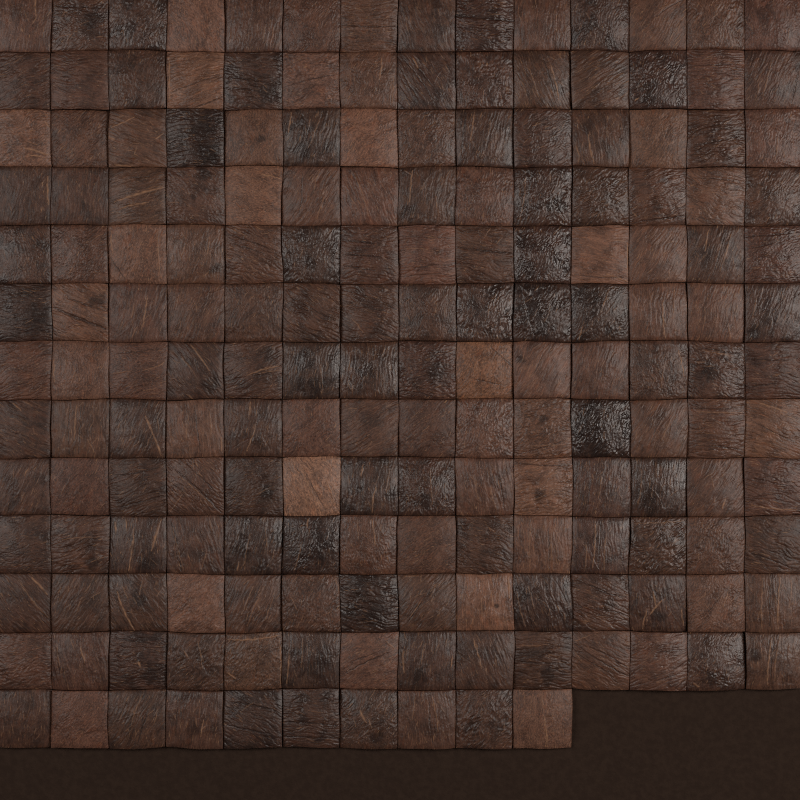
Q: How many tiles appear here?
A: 178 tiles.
